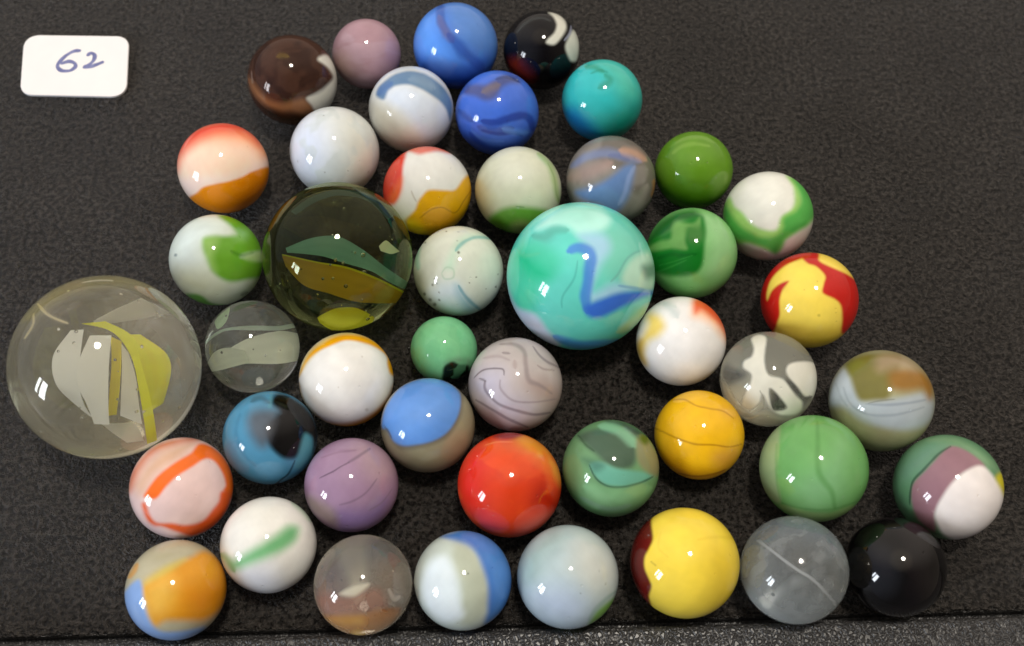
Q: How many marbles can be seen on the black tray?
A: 45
